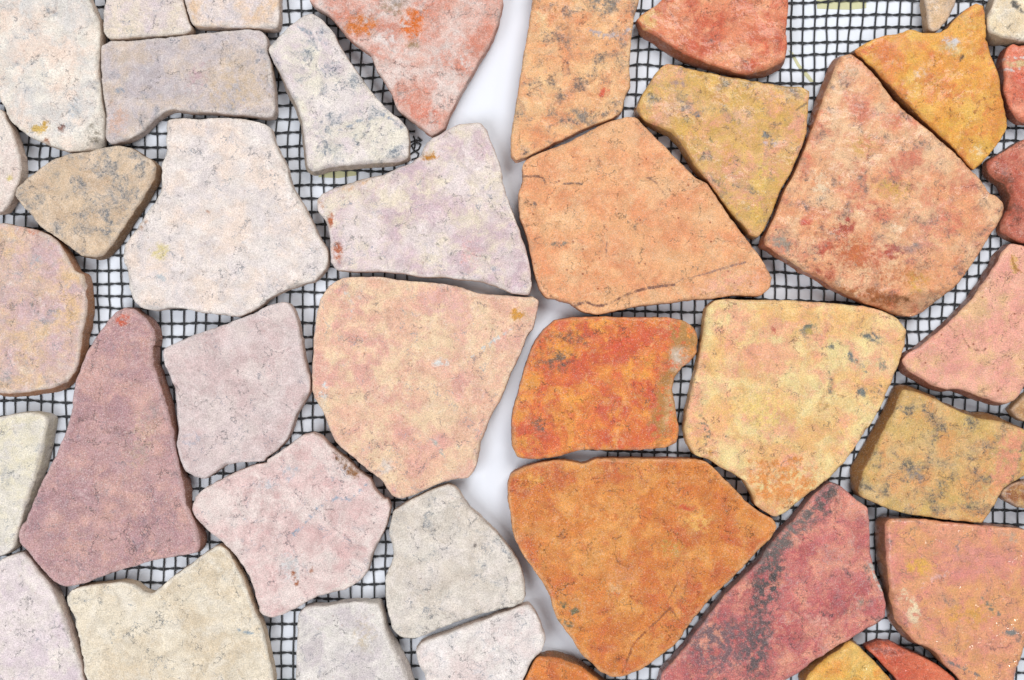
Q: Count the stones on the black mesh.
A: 43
